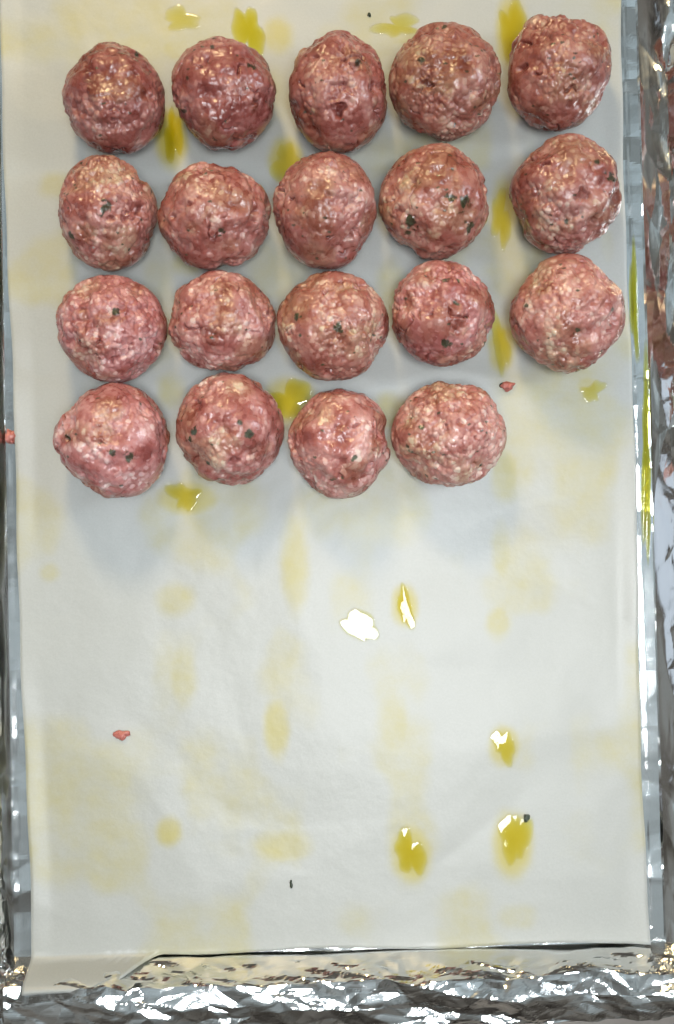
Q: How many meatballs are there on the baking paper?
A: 19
